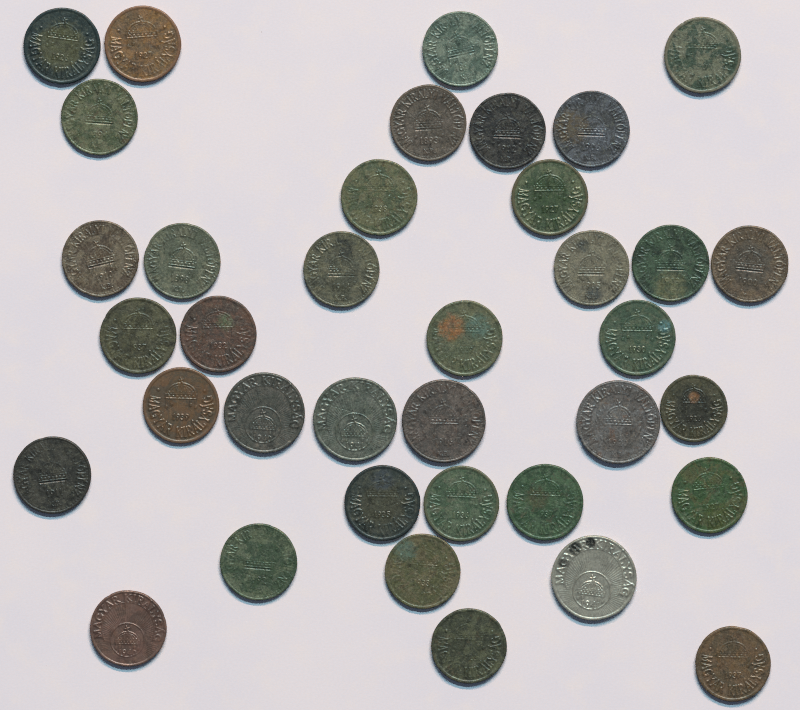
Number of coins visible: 37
